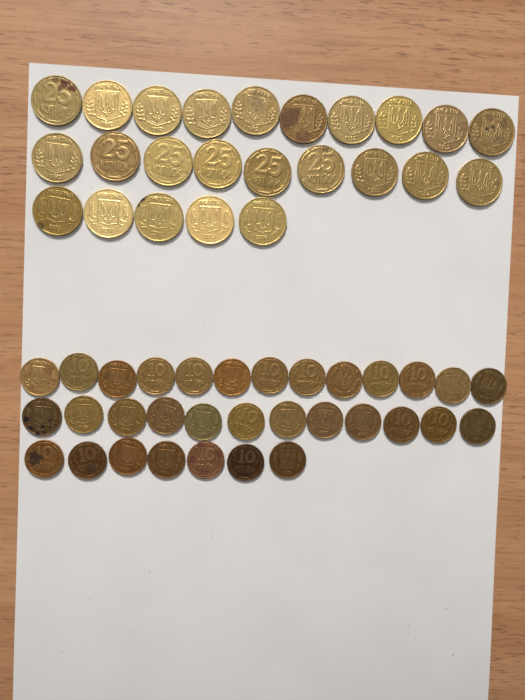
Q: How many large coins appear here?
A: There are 24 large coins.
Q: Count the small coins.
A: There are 32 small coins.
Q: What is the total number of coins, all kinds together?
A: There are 56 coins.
